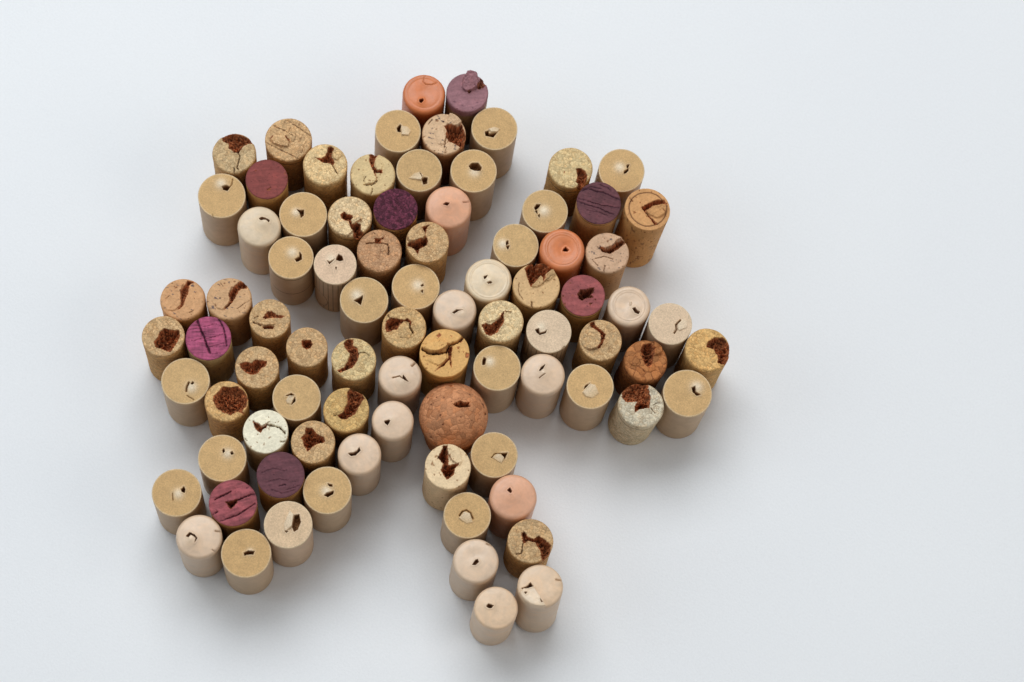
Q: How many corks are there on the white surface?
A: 84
